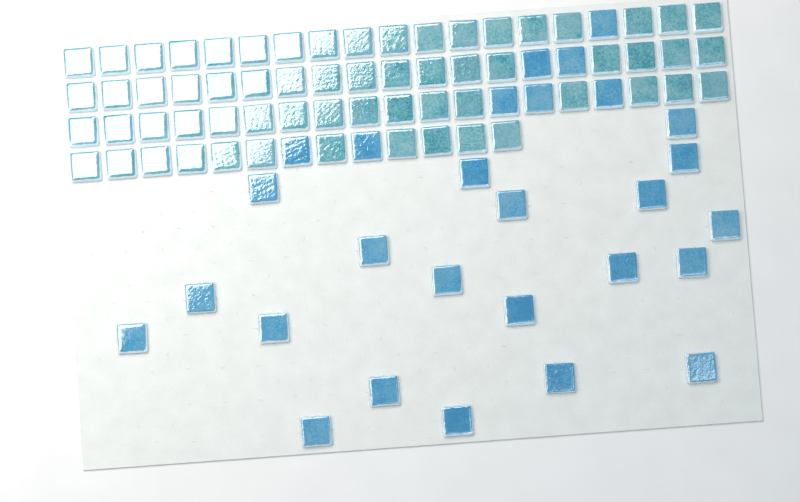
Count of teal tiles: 62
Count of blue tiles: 28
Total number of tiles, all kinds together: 90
